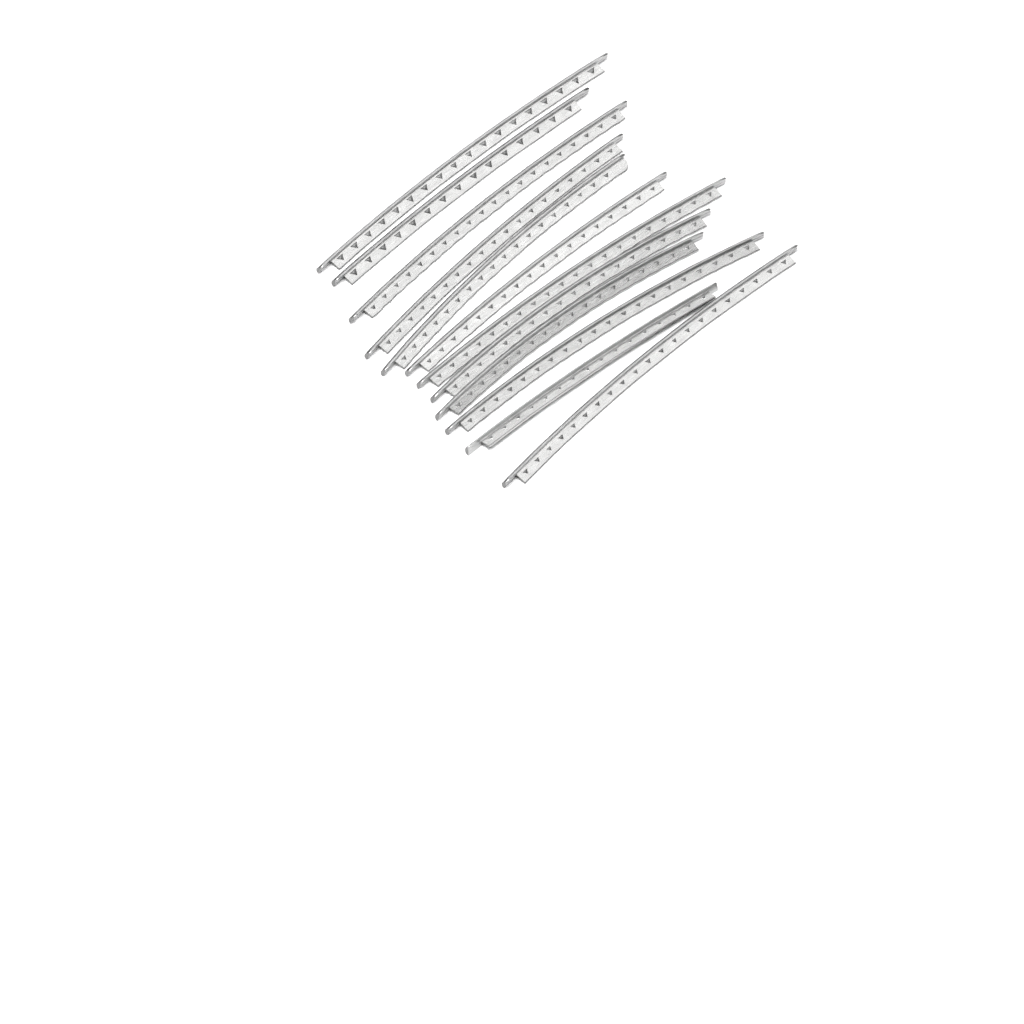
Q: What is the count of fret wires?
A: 12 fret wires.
